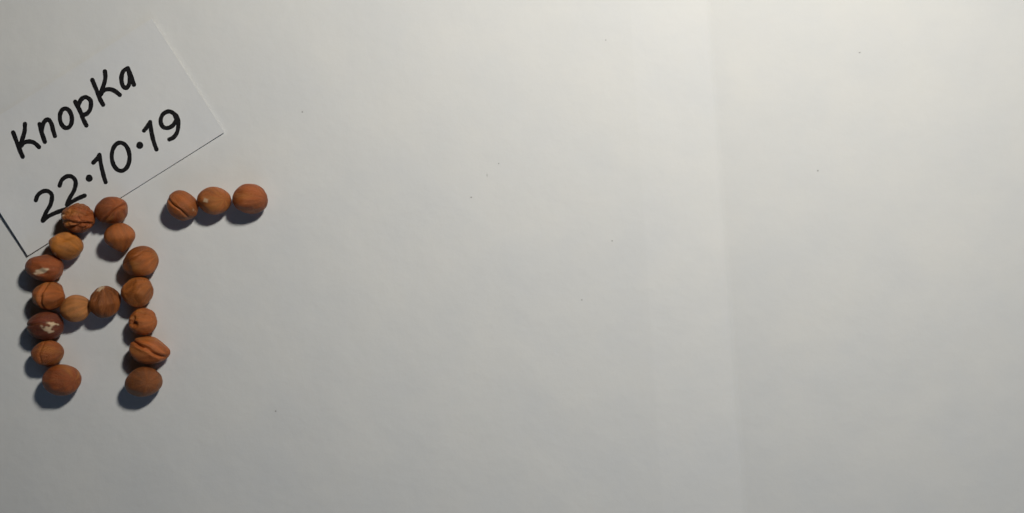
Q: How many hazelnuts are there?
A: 19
